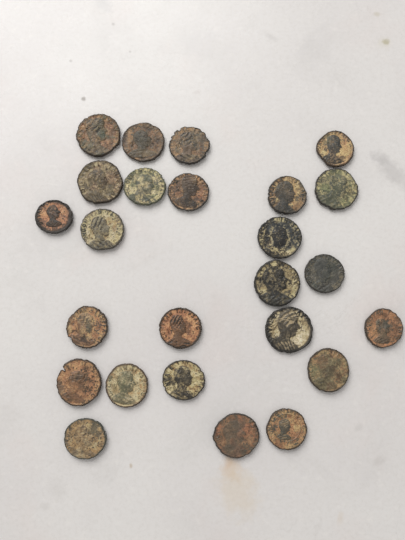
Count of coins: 25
